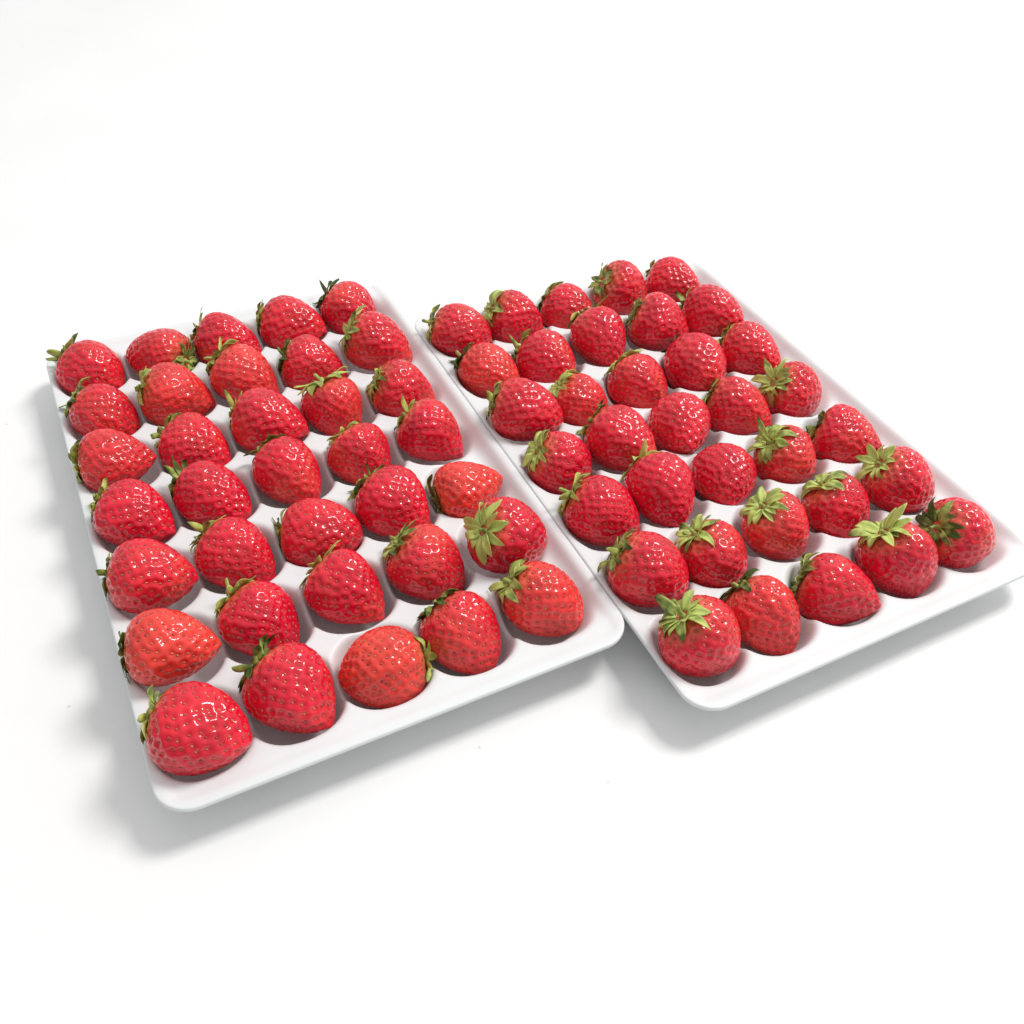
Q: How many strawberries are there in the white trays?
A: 70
